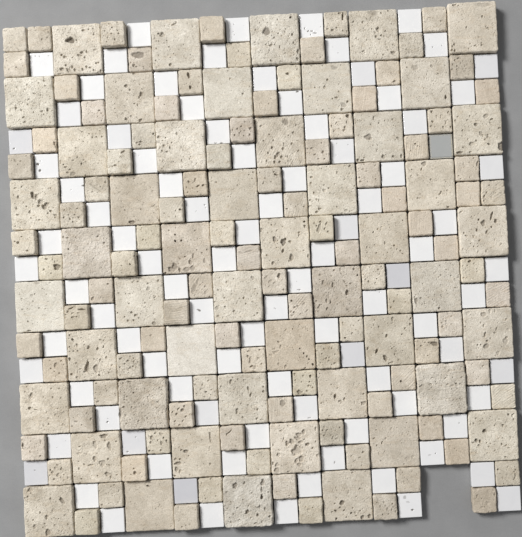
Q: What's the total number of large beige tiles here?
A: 49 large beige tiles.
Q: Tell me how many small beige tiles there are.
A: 102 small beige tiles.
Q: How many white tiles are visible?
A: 97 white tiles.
